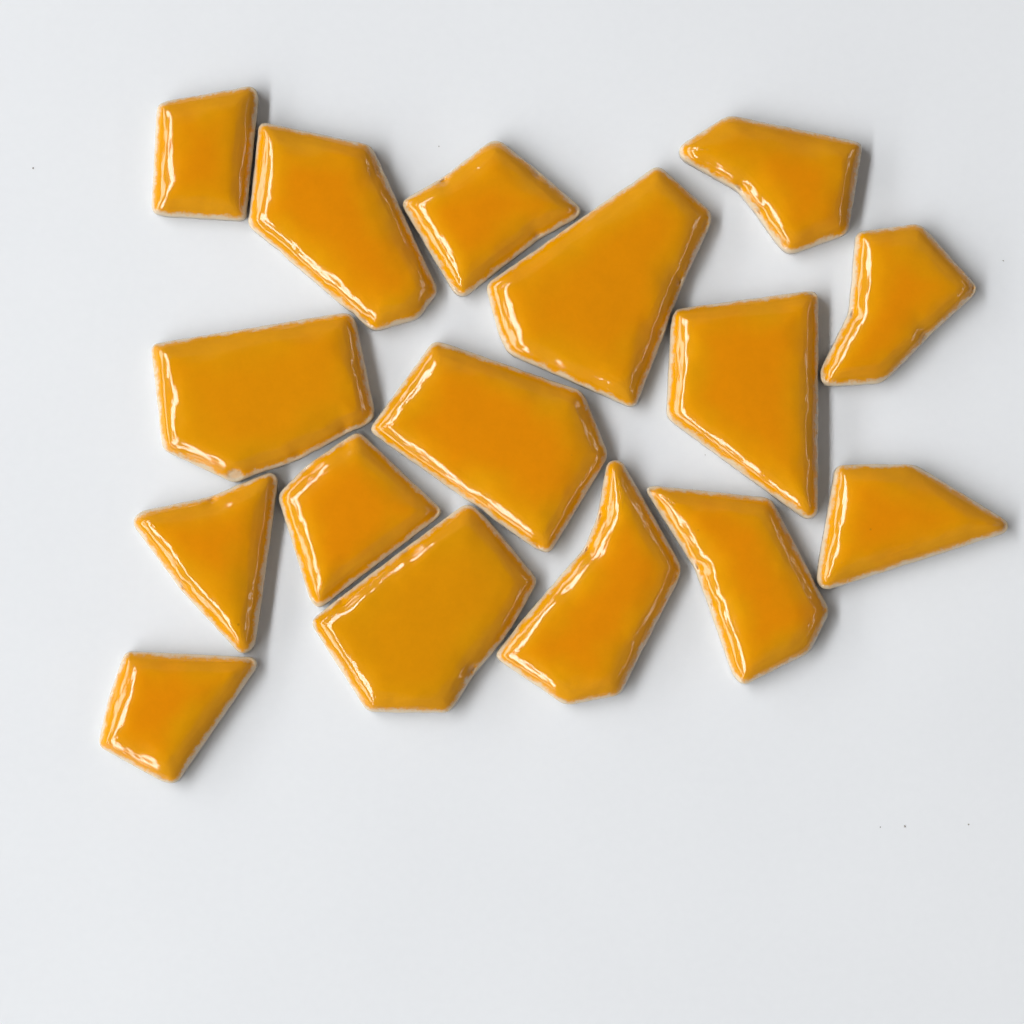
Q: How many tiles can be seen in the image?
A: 16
